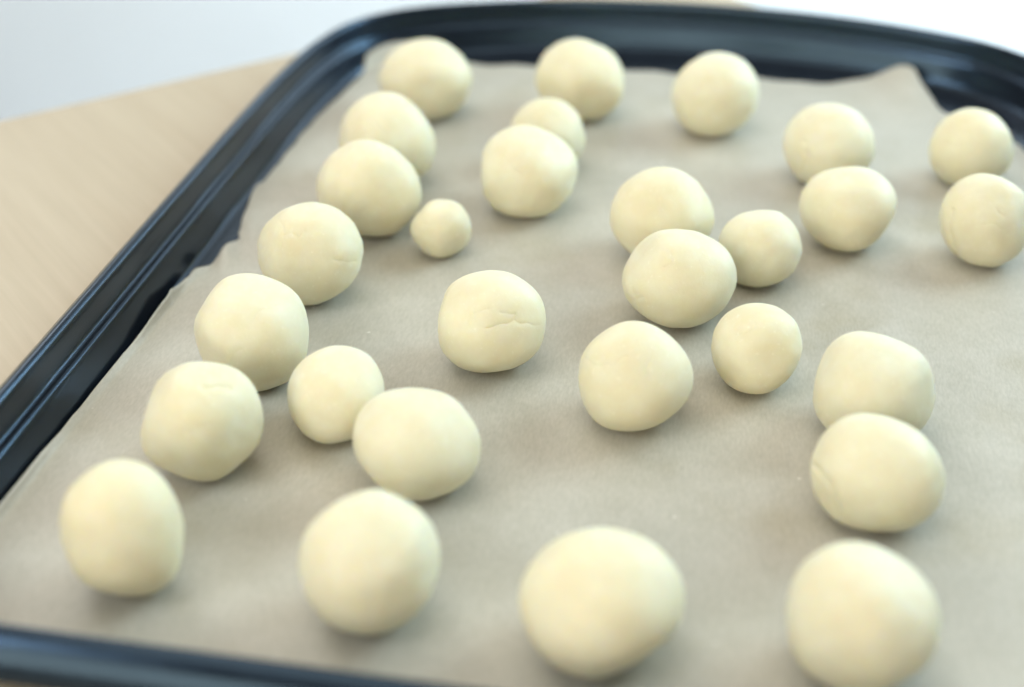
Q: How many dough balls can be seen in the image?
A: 29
